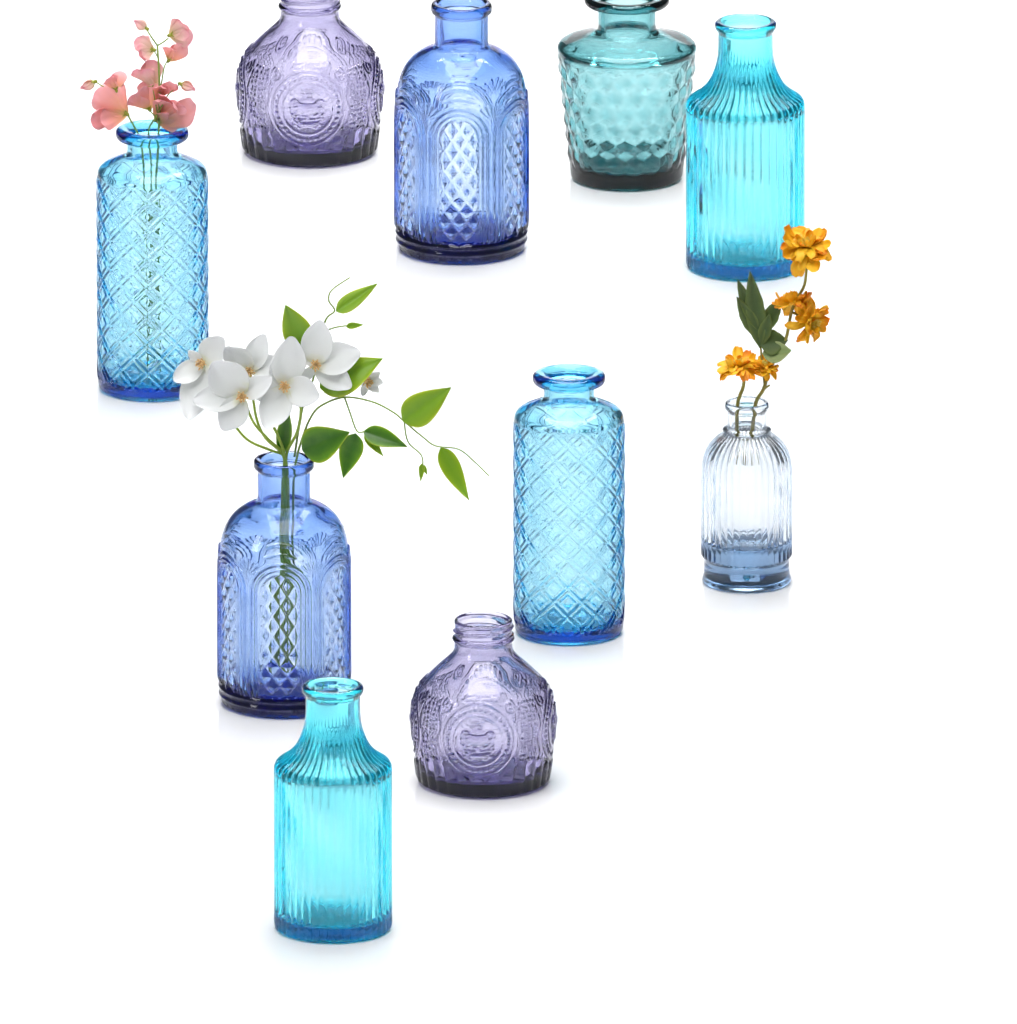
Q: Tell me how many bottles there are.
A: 10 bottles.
